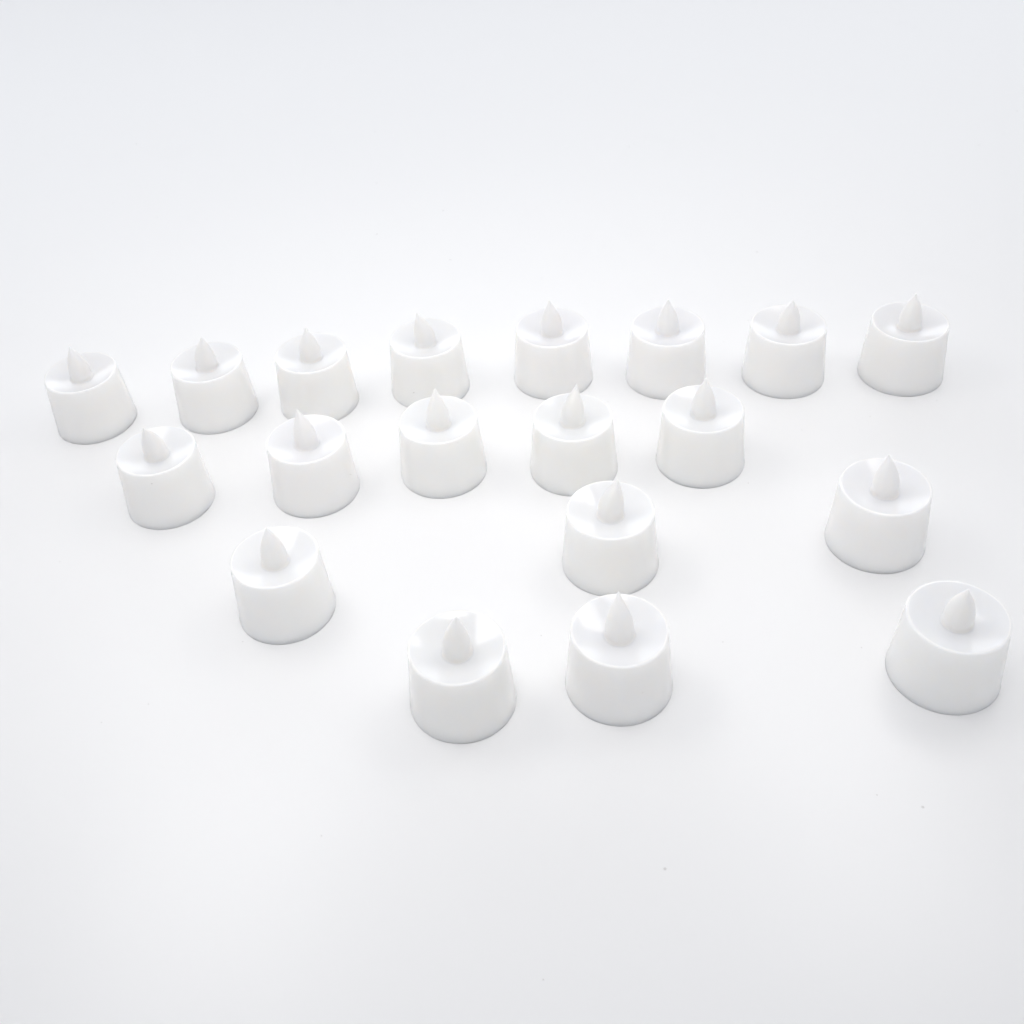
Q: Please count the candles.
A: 19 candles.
